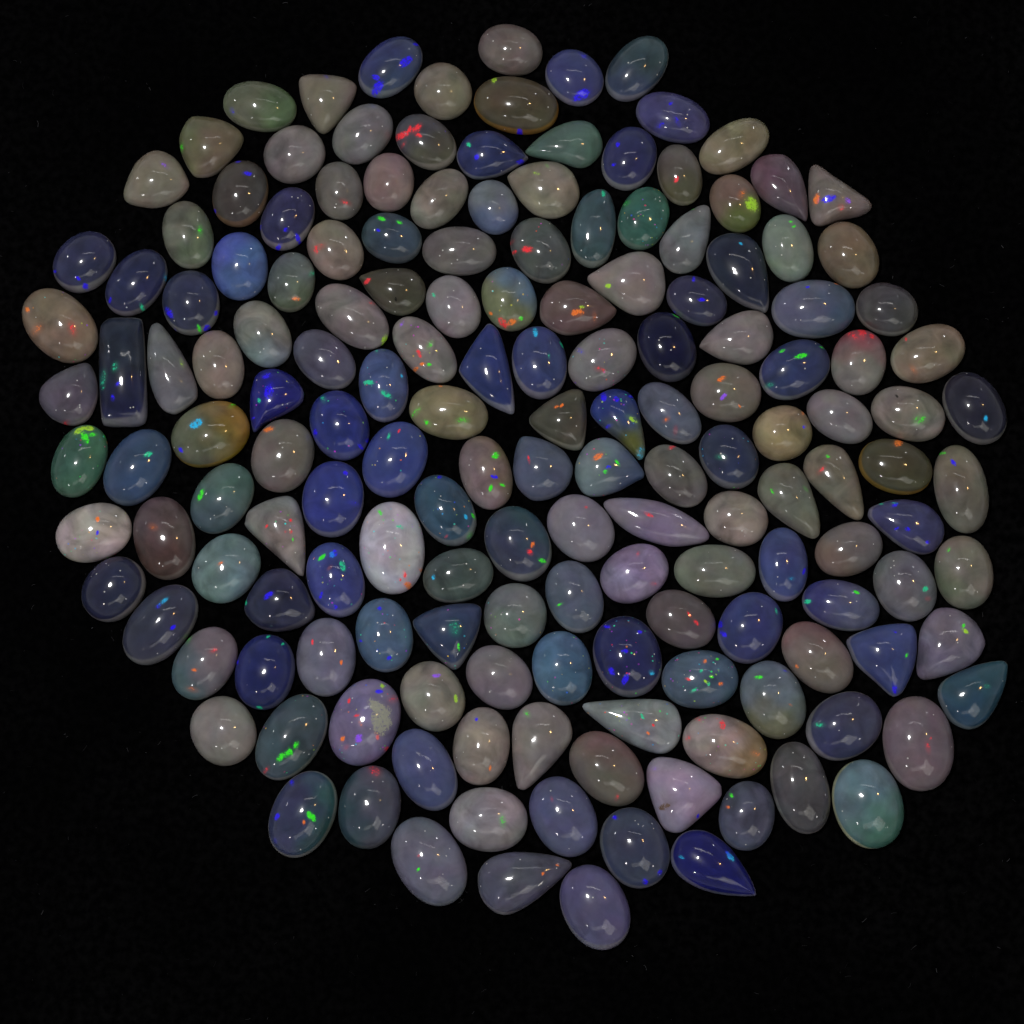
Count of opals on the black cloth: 164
